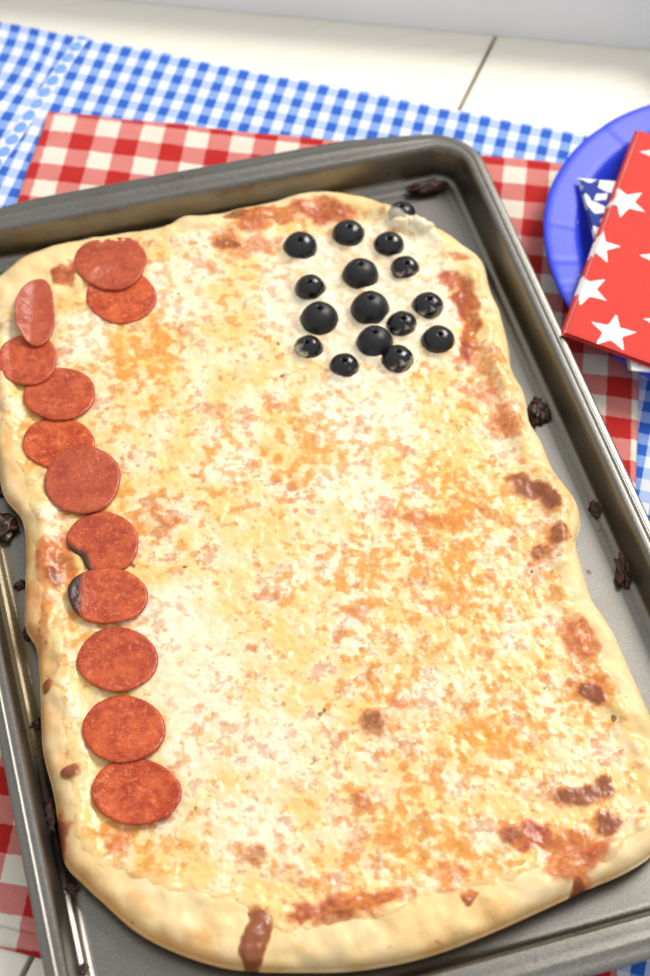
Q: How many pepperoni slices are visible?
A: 12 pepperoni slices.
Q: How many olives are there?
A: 16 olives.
